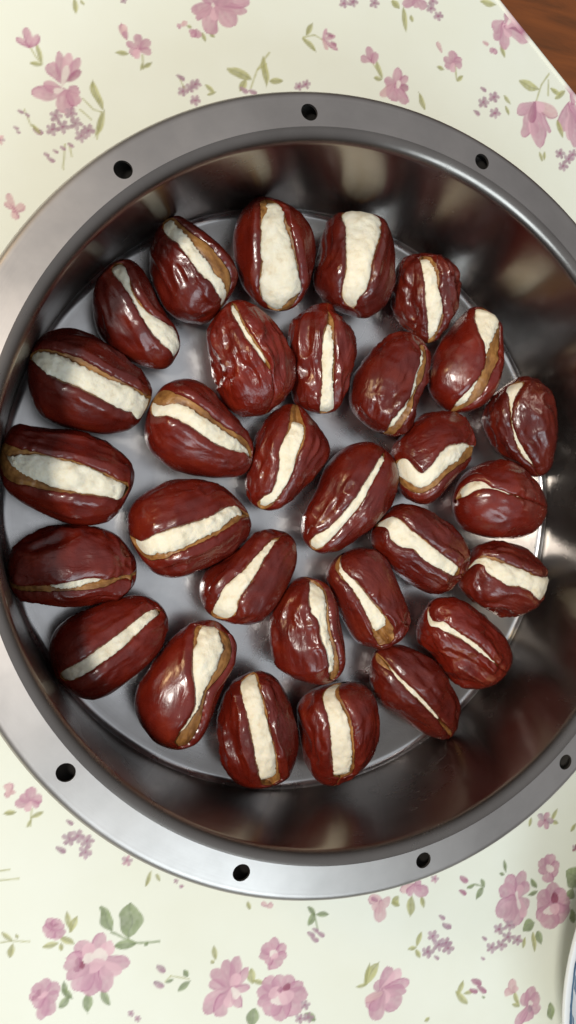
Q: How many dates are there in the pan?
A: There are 30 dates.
